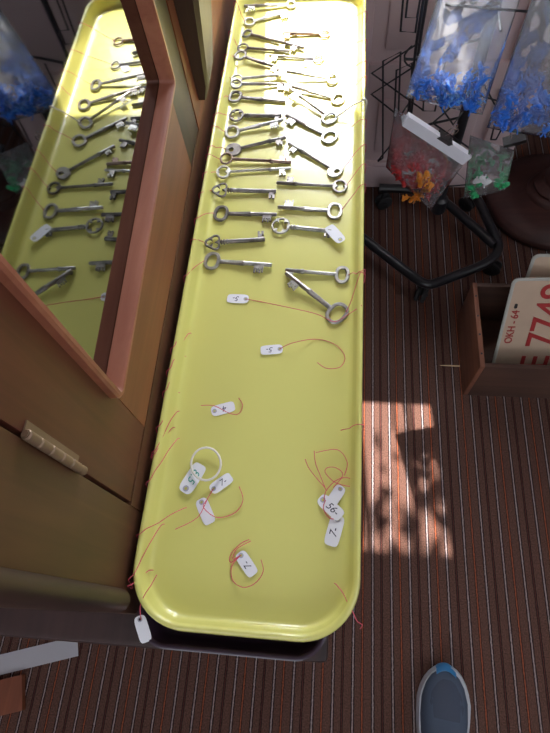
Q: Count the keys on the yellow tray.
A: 29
